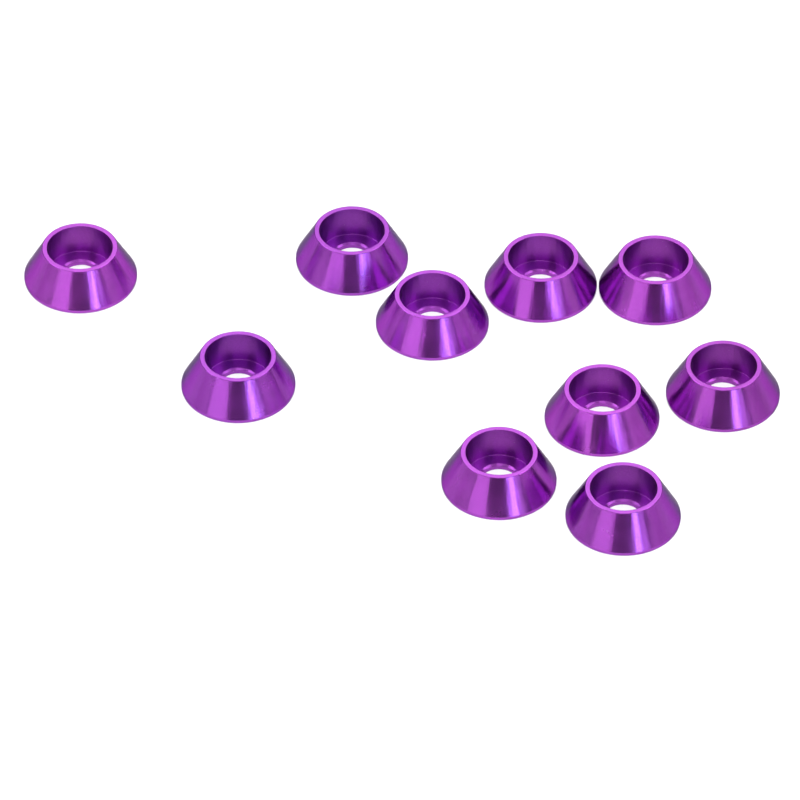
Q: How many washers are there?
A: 10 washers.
